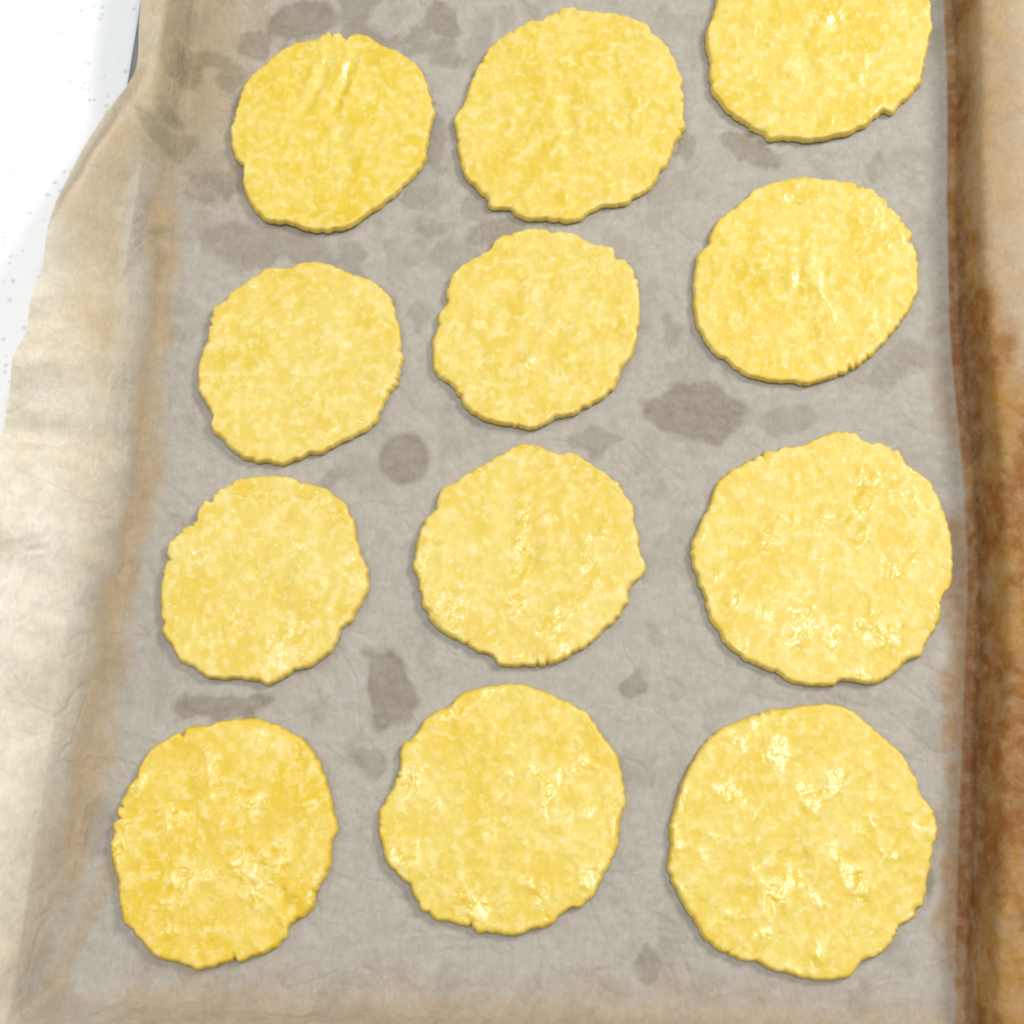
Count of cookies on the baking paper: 12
